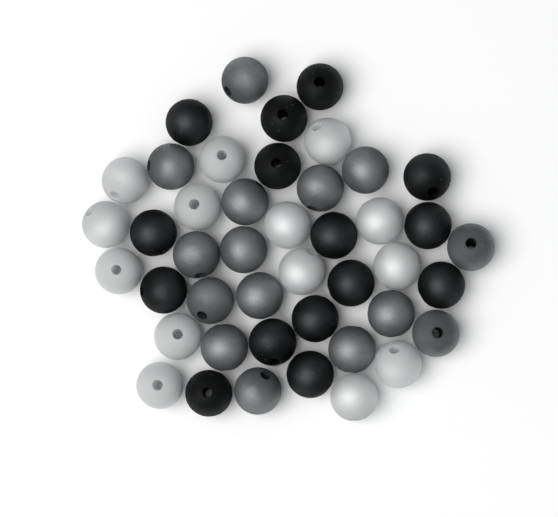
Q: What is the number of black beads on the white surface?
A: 15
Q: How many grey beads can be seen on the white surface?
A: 15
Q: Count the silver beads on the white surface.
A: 14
